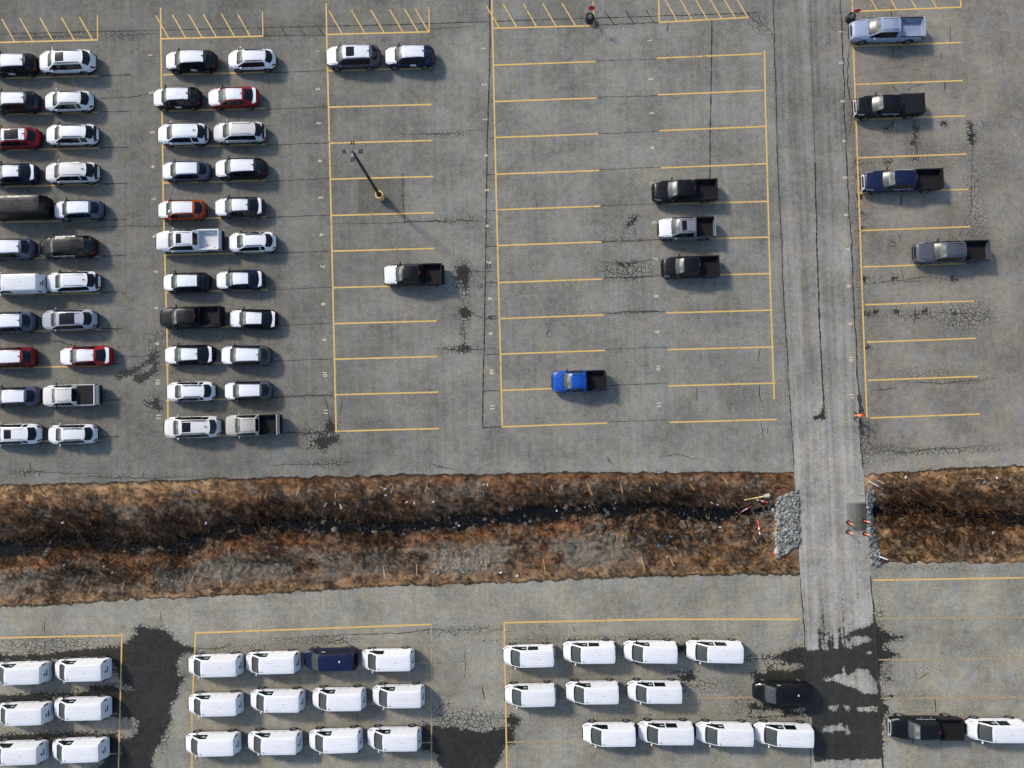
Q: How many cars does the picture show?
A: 40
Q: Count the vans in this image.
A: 33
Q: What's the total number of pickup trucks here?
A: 14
